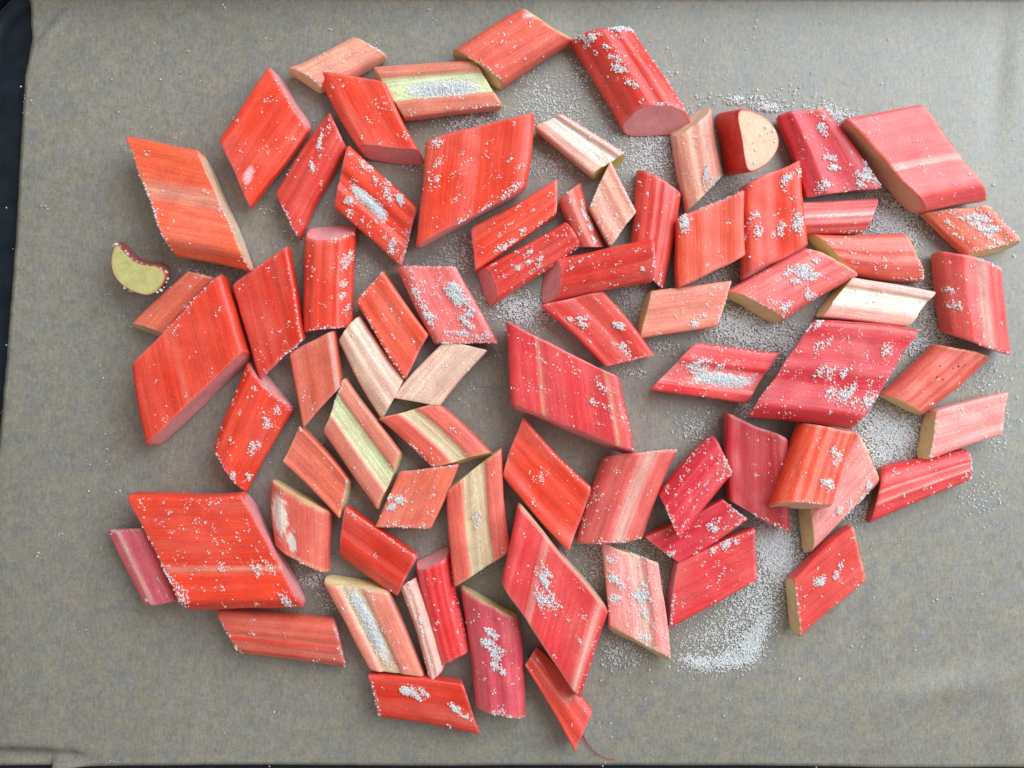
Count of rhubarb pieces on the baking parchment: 75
